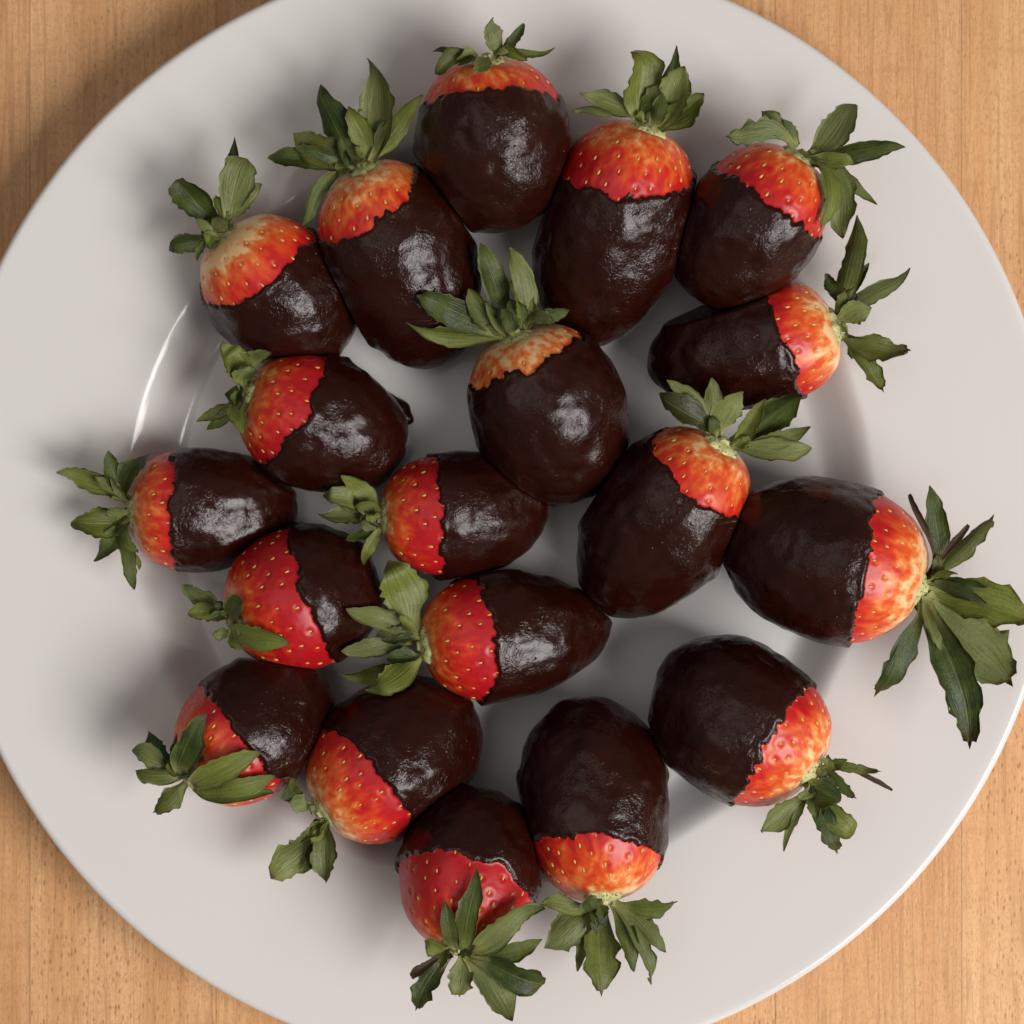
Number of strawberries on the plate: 19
